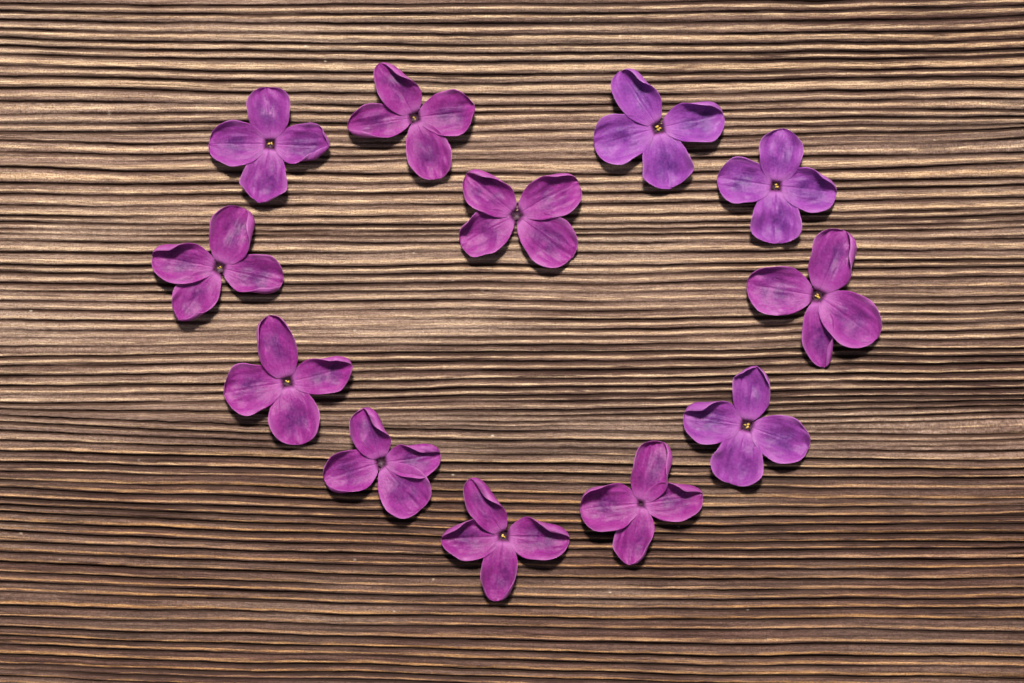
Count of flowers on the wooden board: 12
